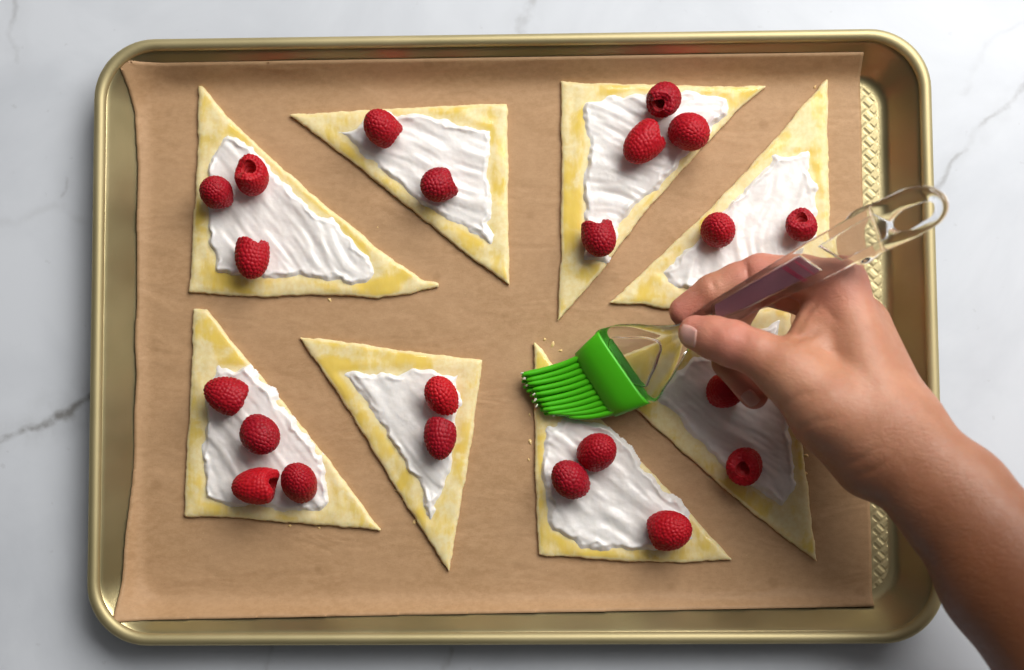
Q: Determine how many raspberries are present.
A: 22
